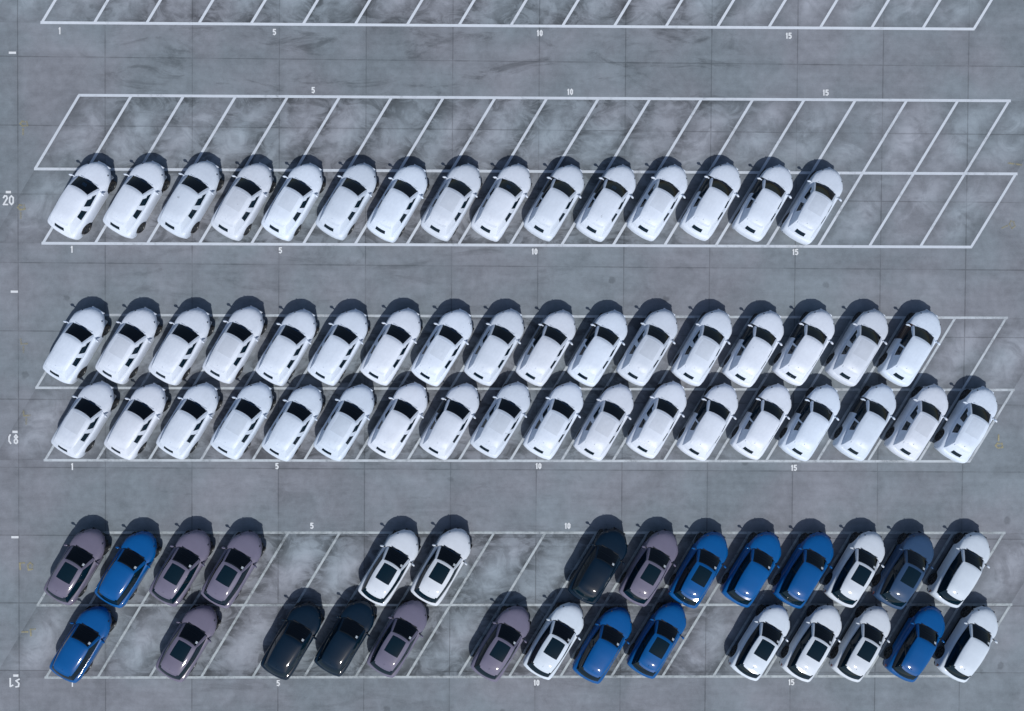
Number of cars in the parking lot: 78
